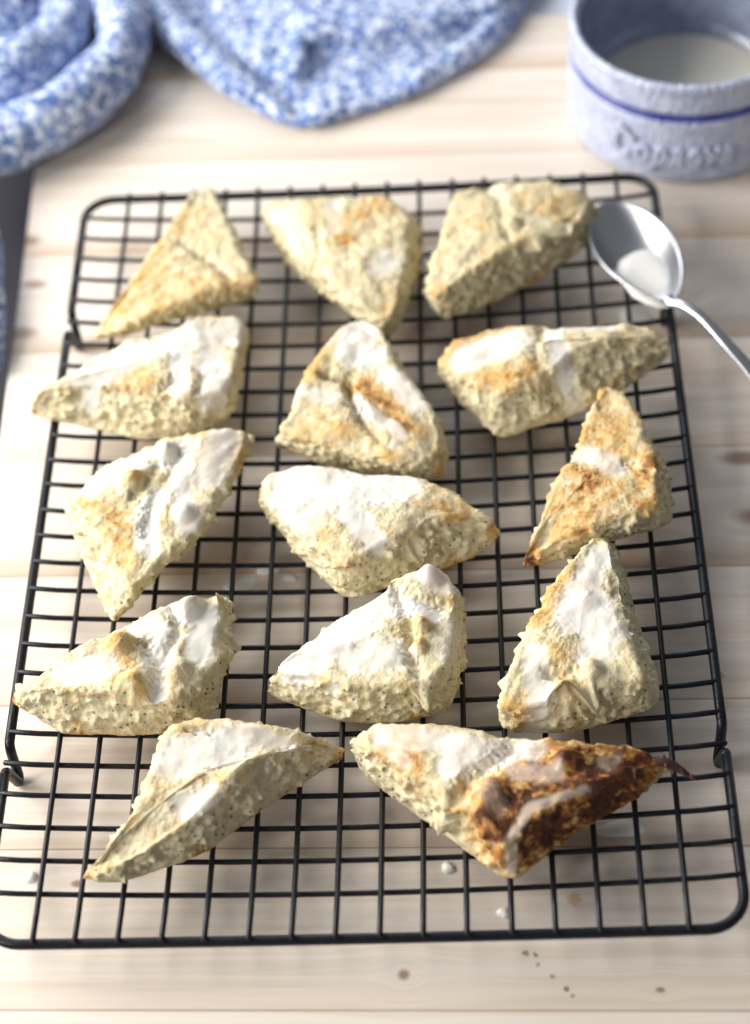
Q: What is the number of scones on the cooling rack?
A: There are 14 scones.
